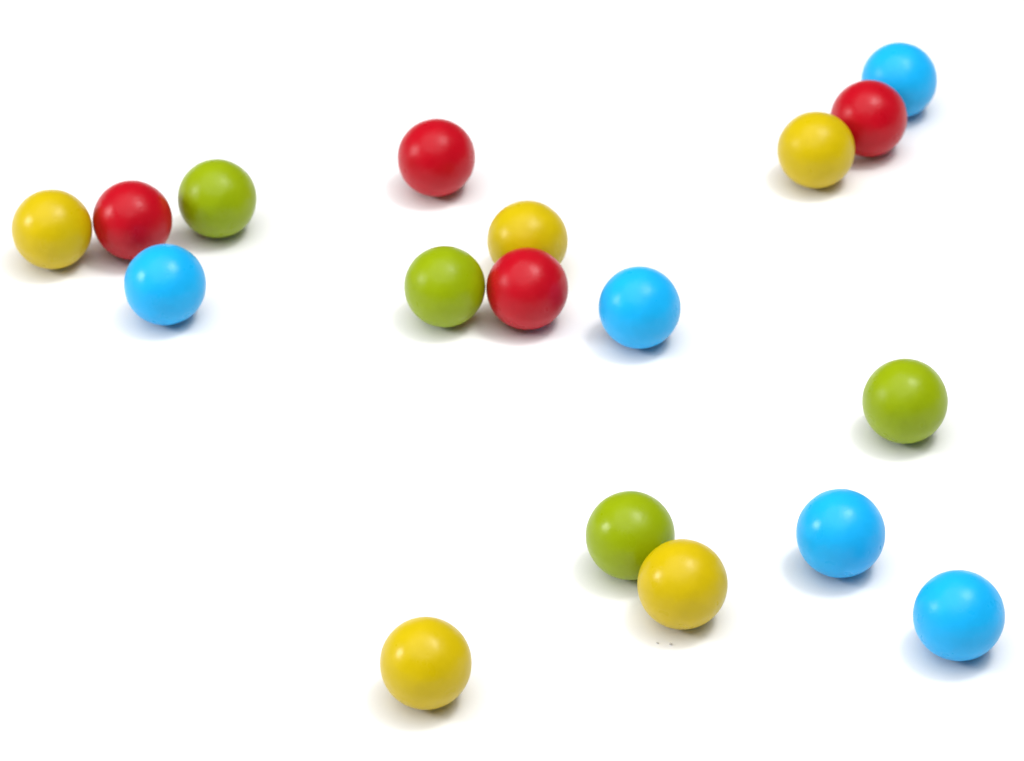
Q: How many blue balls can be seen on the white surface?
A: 5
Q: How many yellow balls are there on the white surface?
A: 5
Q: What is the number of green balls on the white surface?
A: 4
